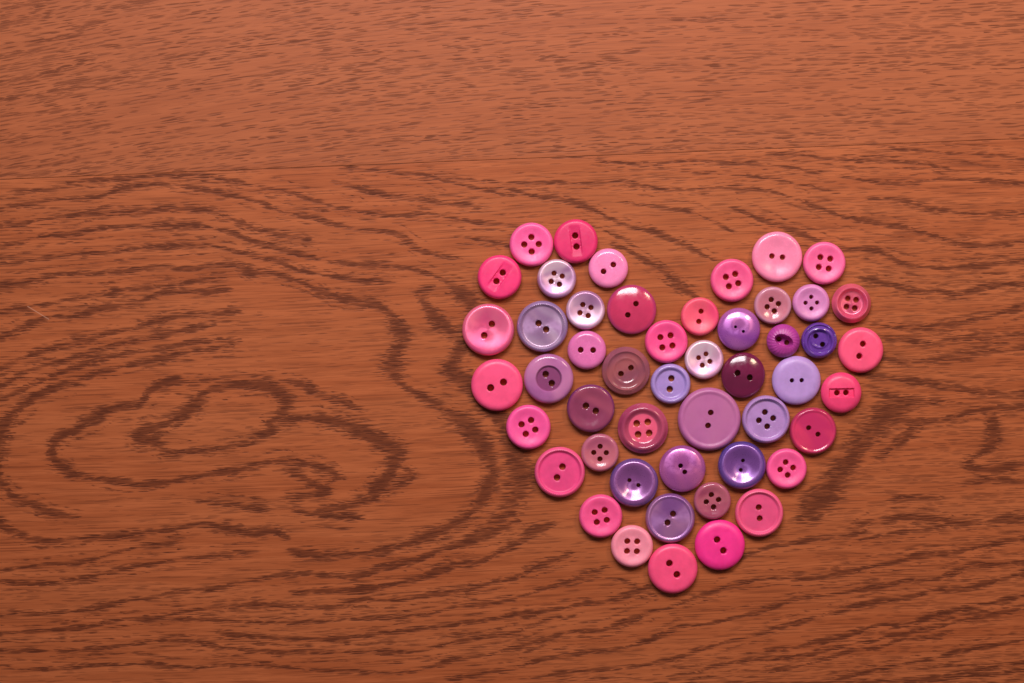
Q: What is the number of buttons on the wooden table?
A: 49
